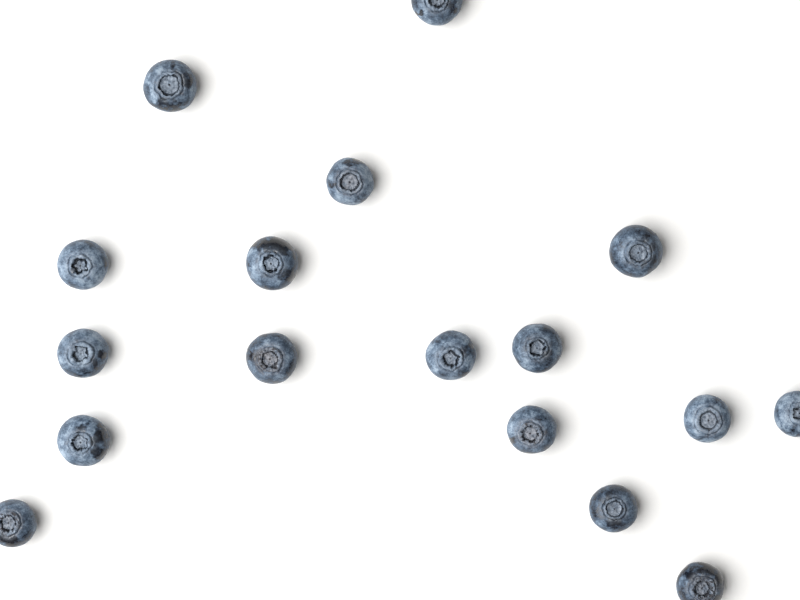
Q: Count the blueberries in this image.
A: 17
